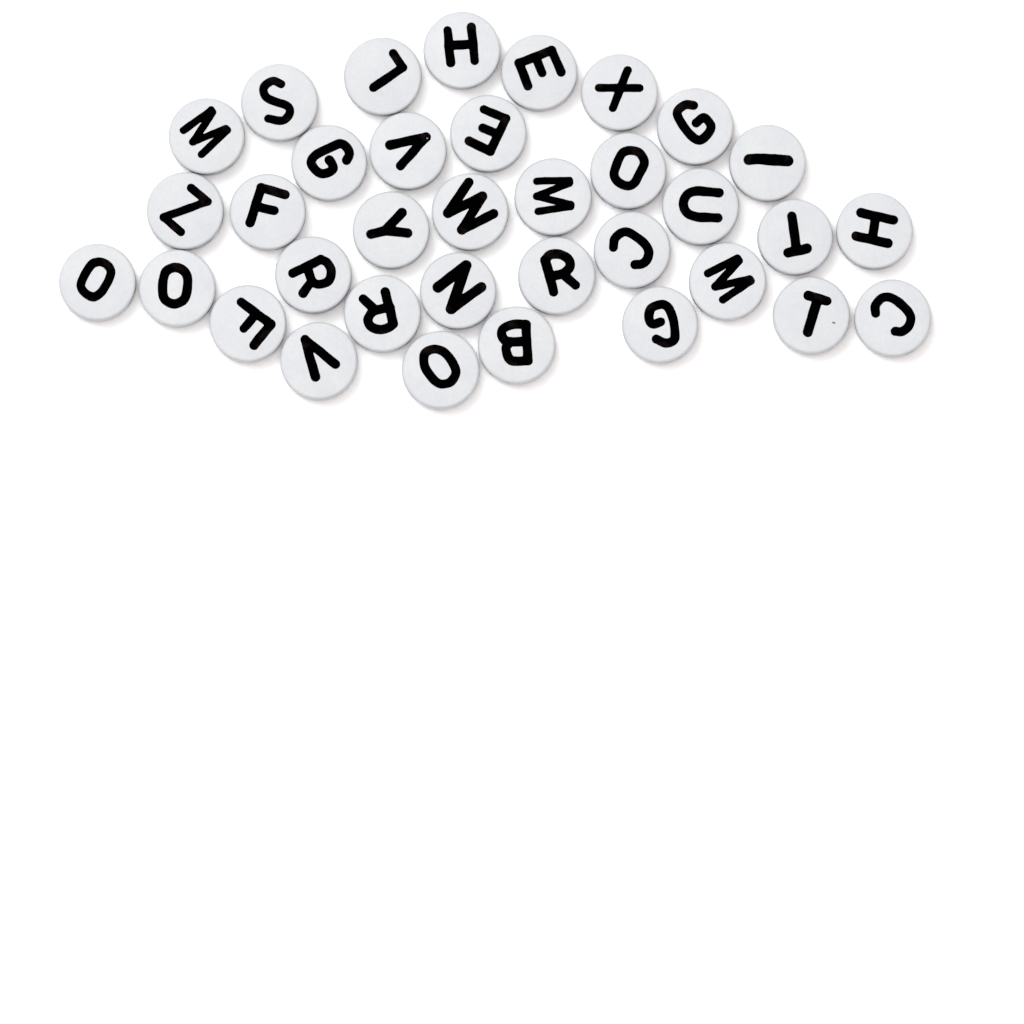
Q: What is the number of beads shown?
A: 35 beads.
